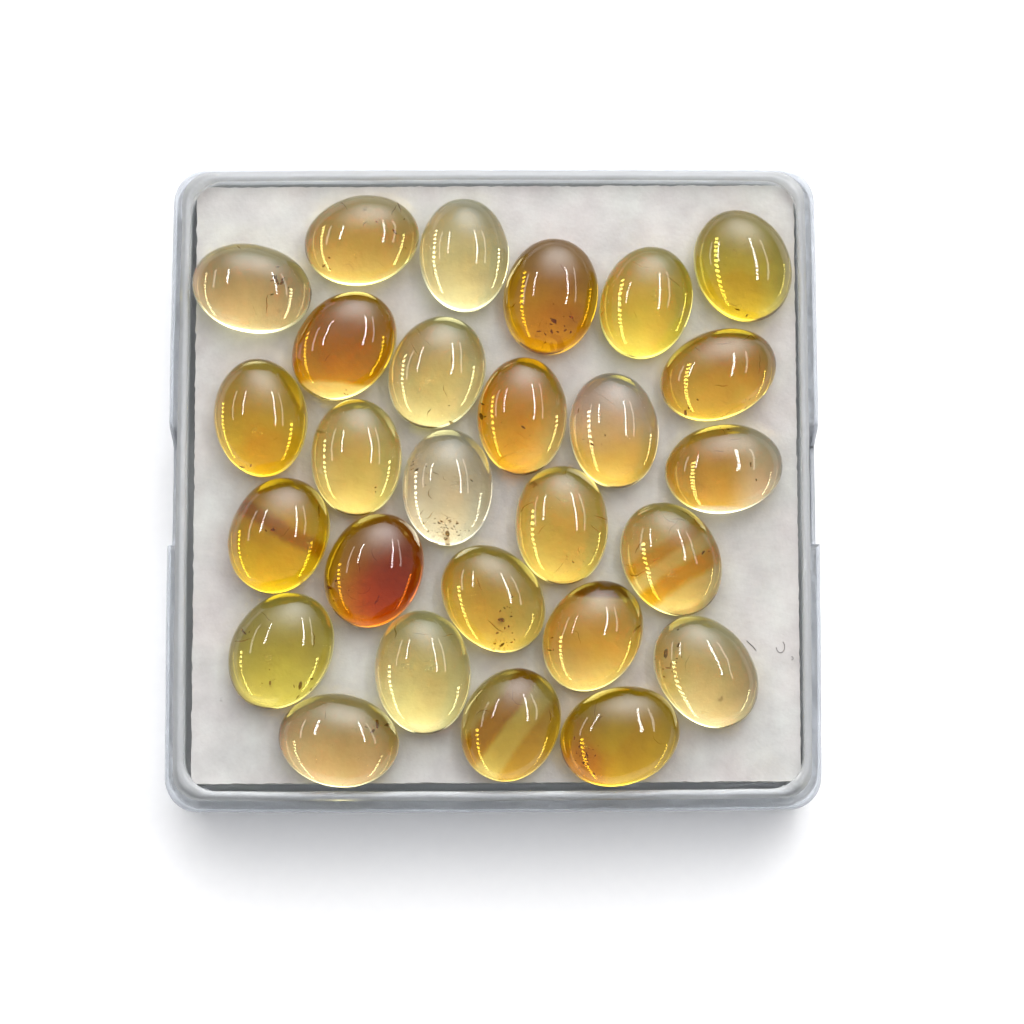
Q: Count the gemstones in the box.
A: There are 27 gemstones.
